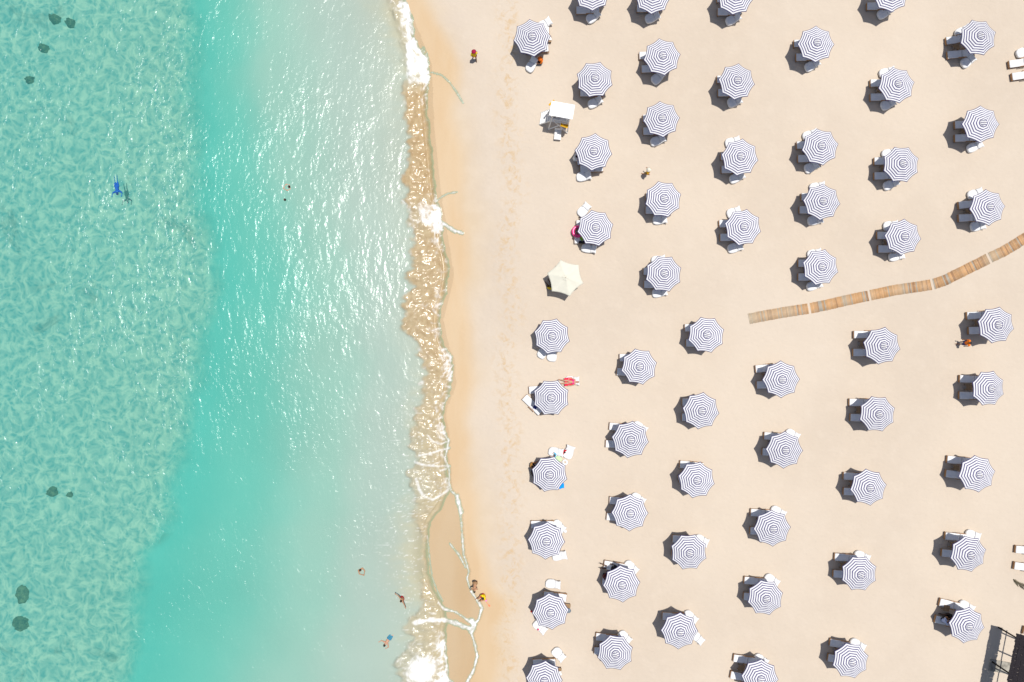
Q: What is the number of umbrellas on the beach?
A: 57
